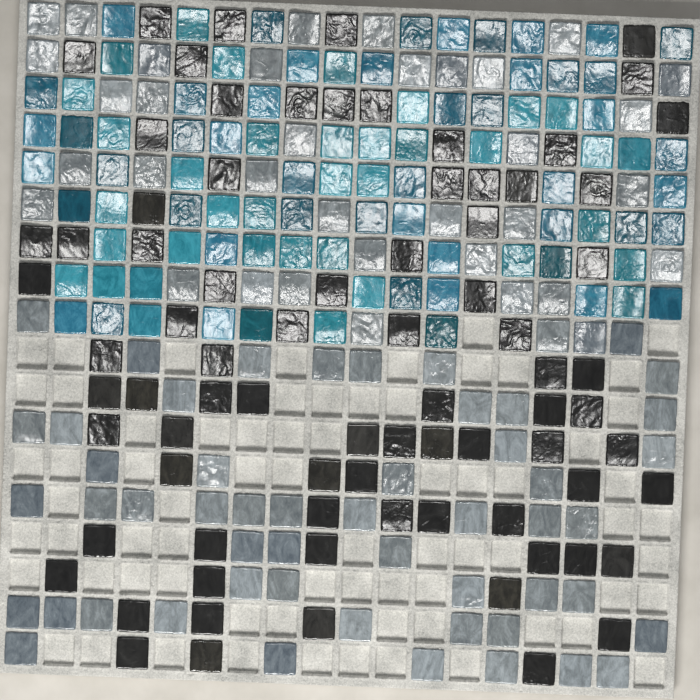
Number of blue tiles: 87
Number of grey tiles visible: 88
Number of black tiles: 79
